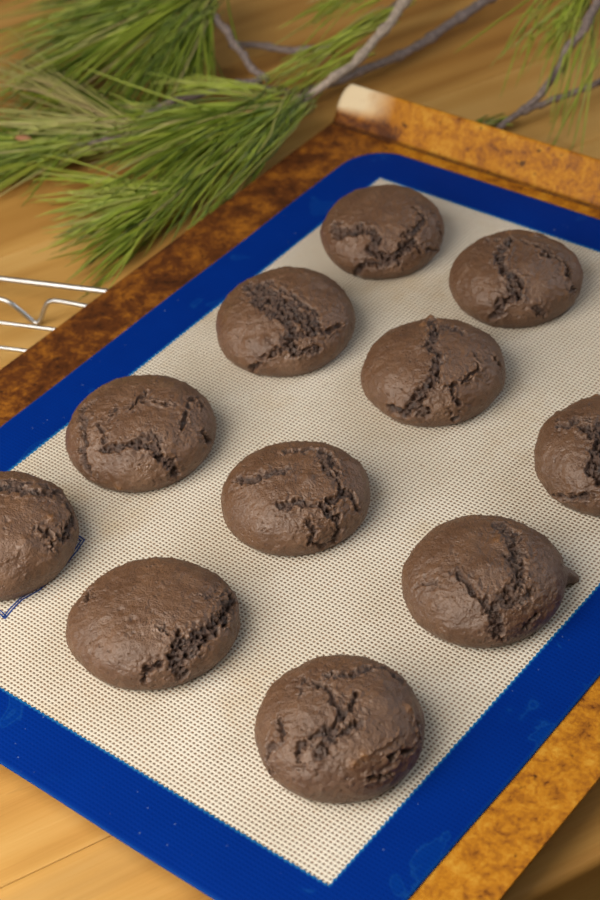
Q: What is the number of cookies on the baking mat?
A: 11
